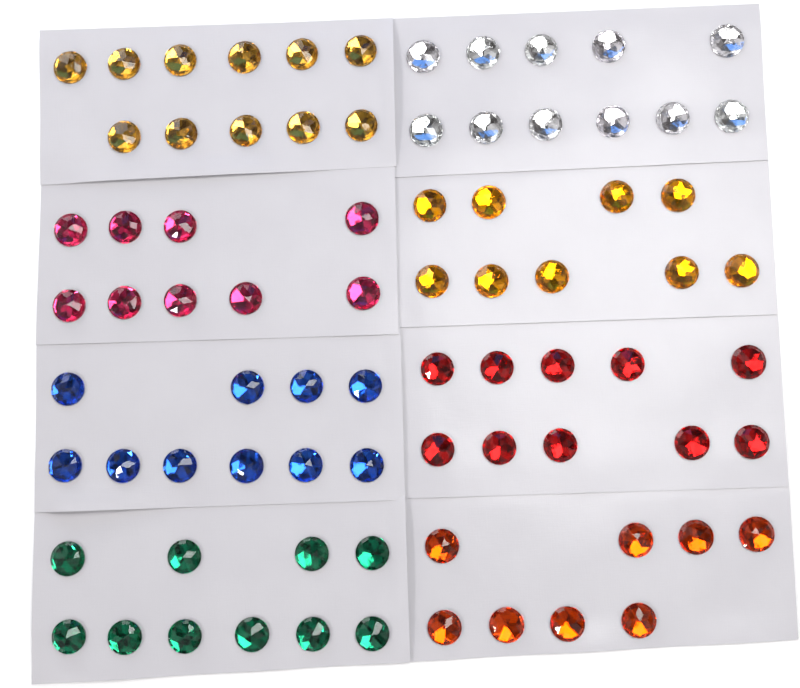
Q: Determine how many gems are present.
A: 78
